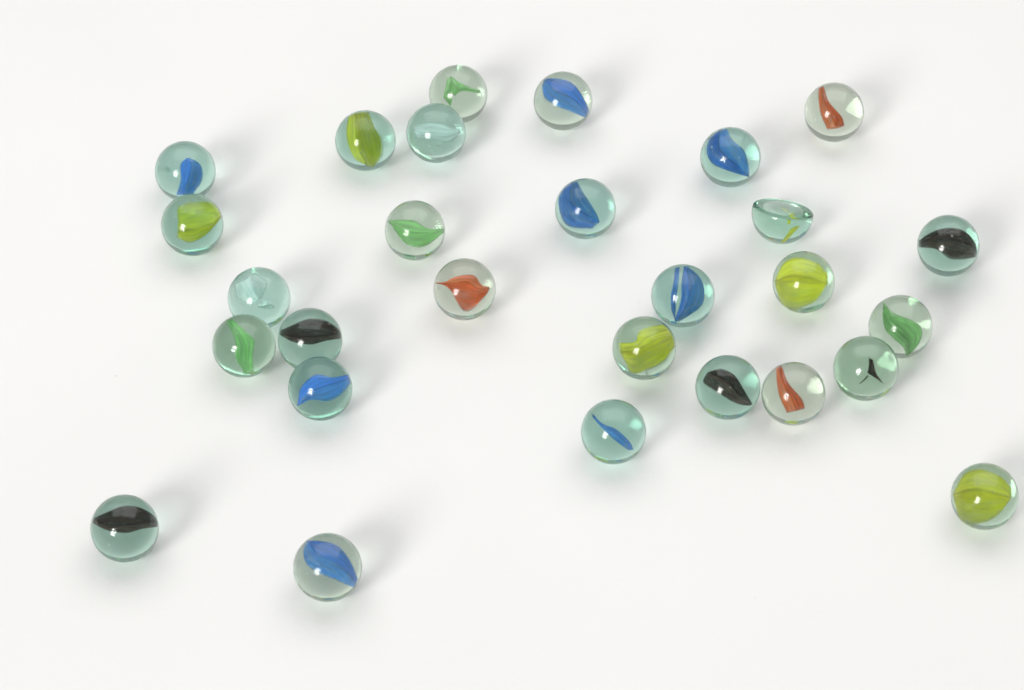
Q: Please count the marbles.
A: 28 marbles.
